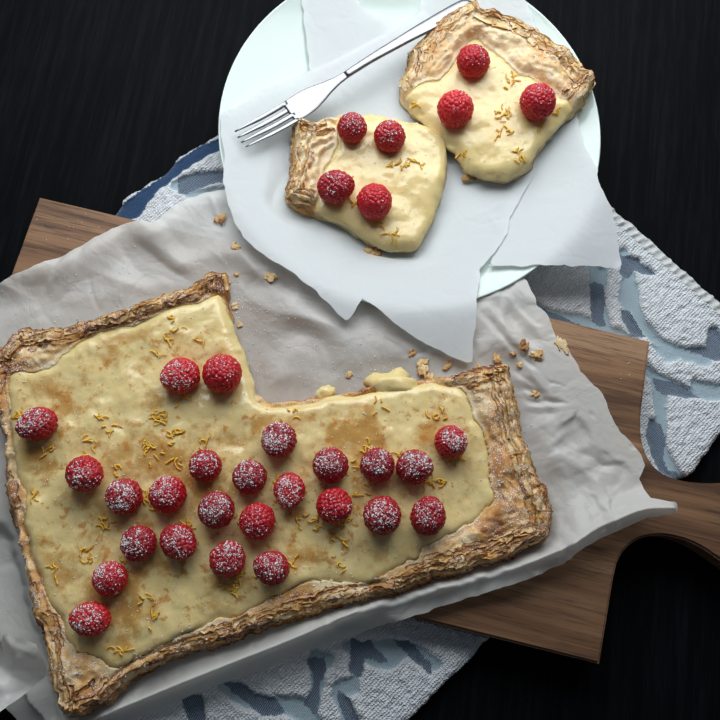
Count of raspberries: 32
